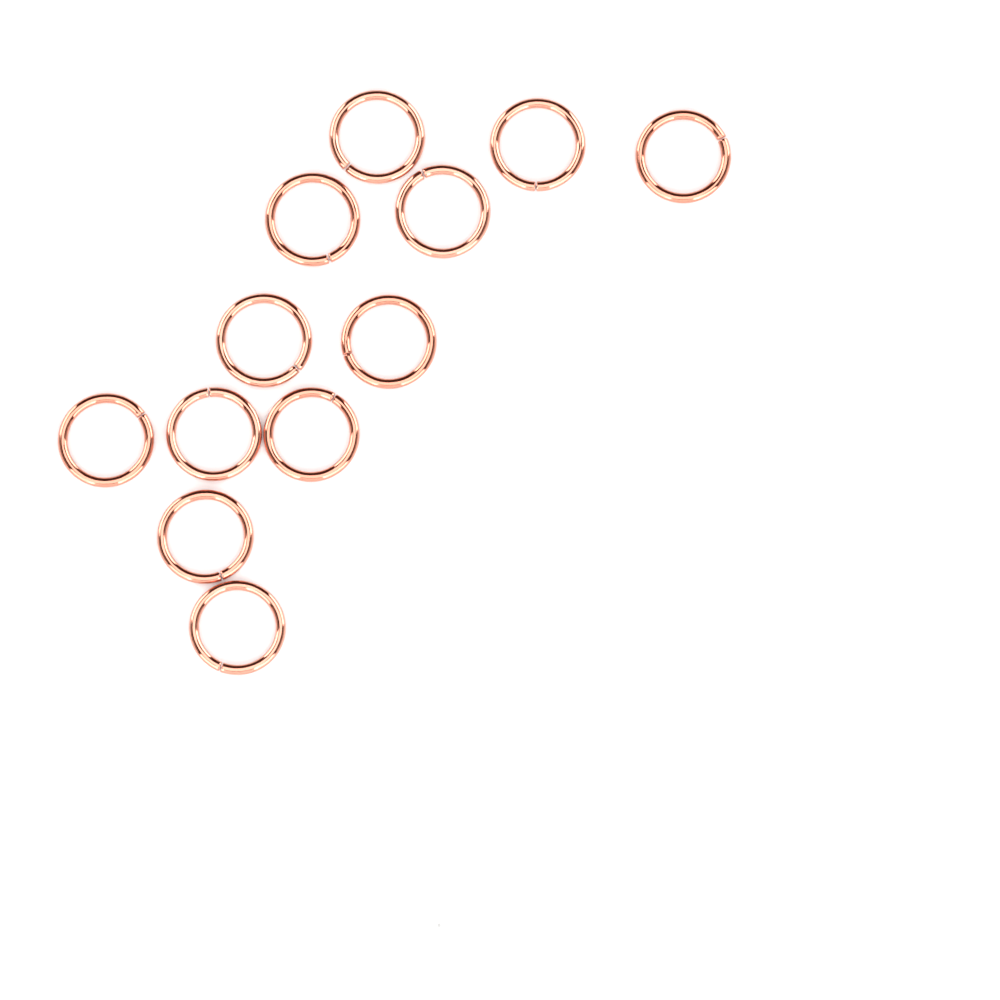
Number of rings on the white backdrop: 12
